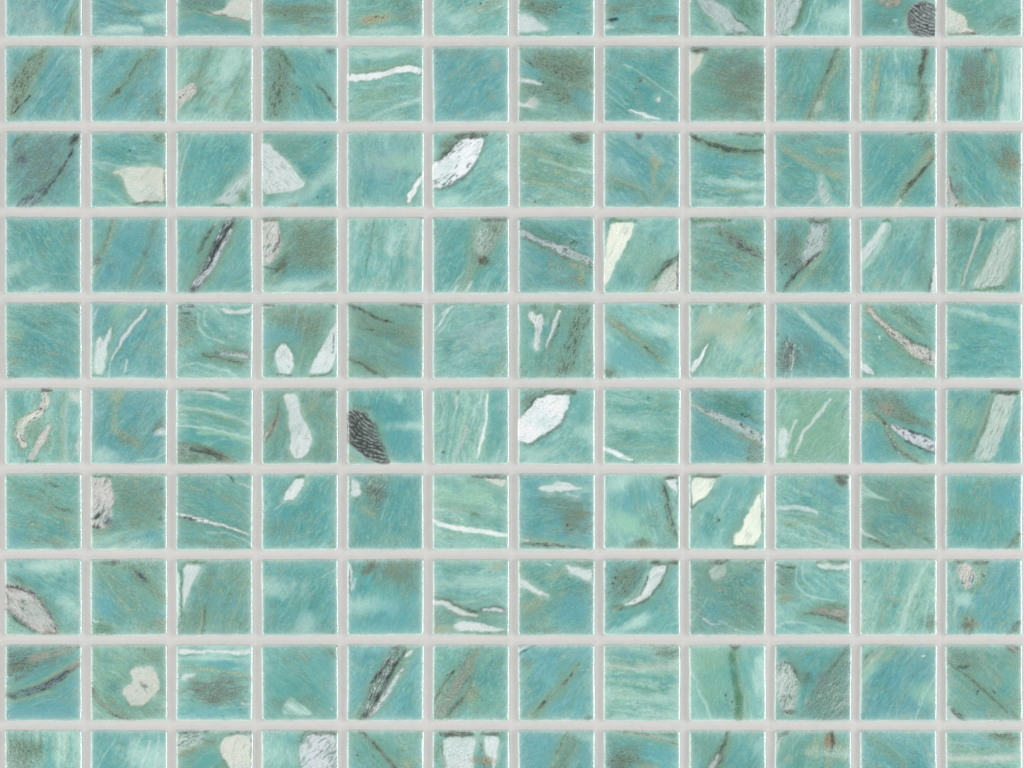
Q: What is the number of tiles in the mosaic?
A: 120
